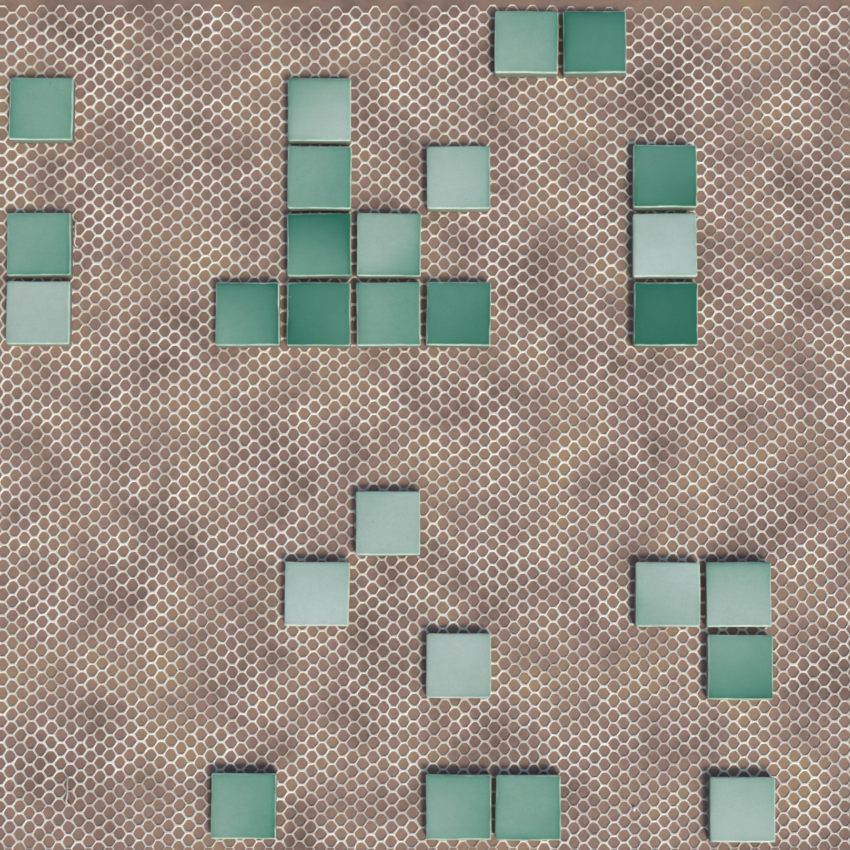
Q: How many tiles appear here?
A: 27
